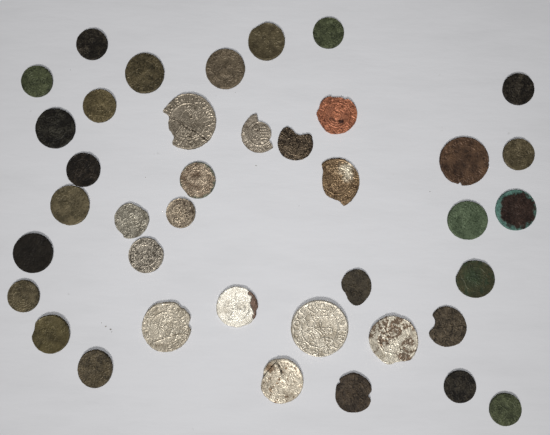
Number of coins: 39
